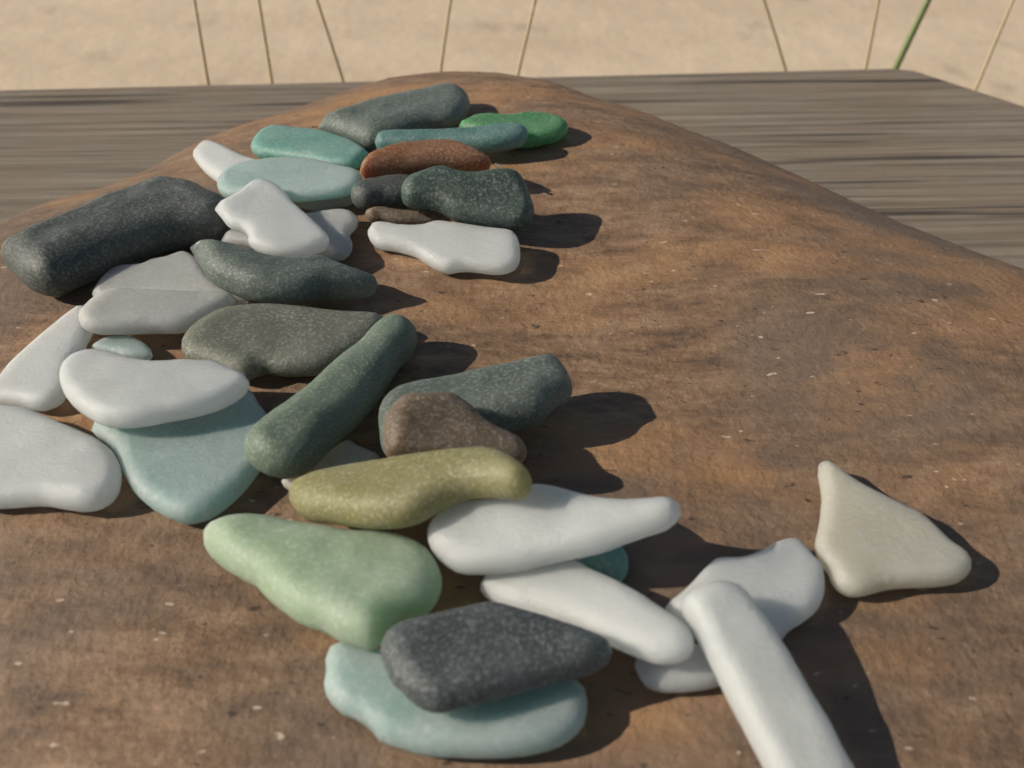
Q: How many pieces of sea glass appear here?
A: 39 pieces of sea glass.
